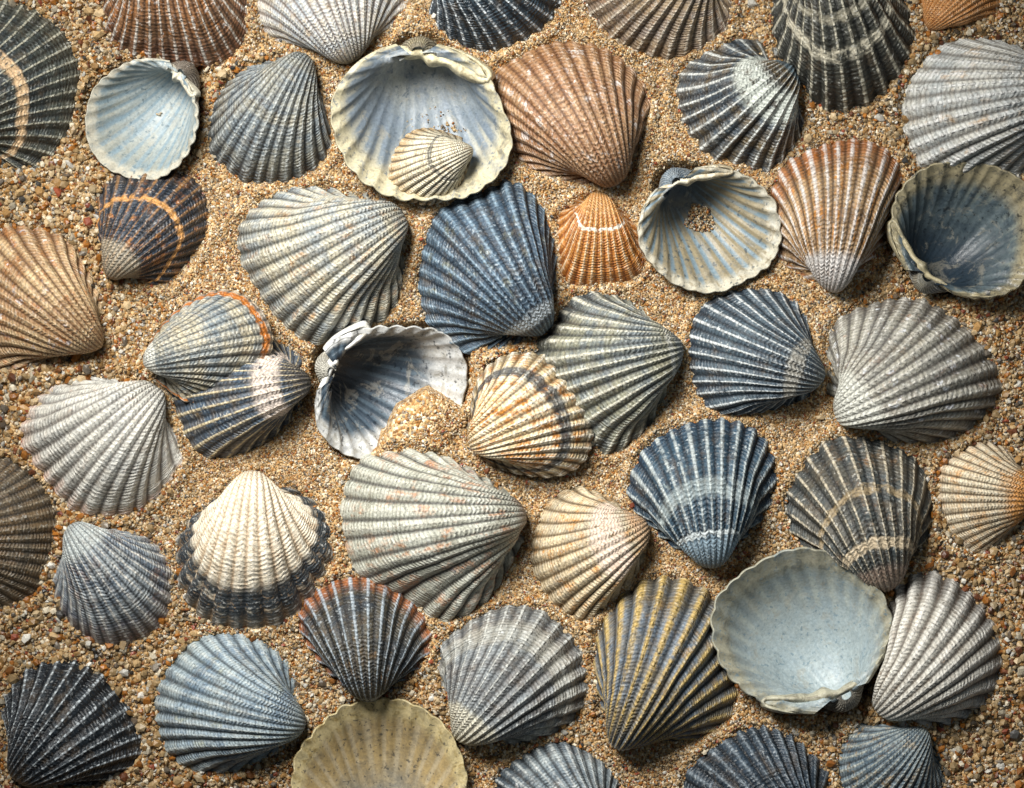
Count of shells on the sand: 49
